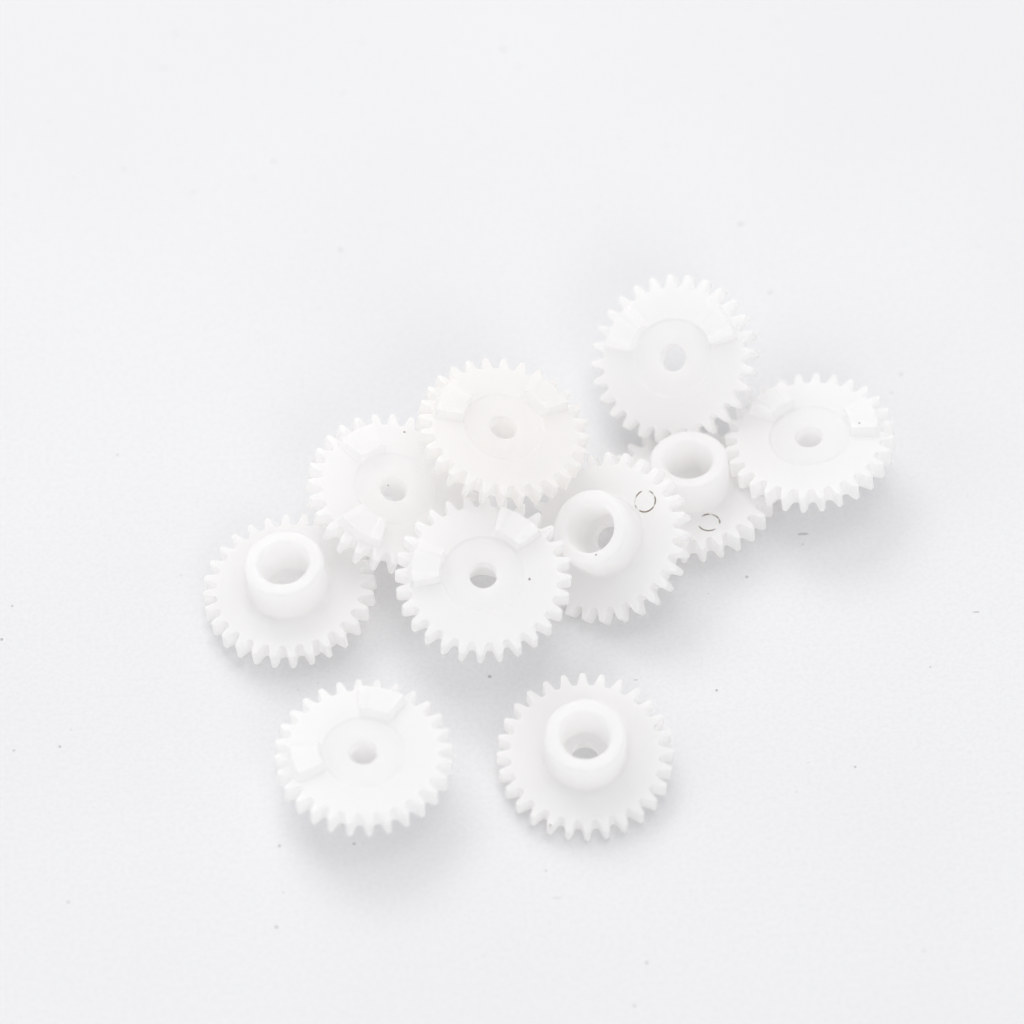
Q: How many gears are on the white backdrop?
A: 10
